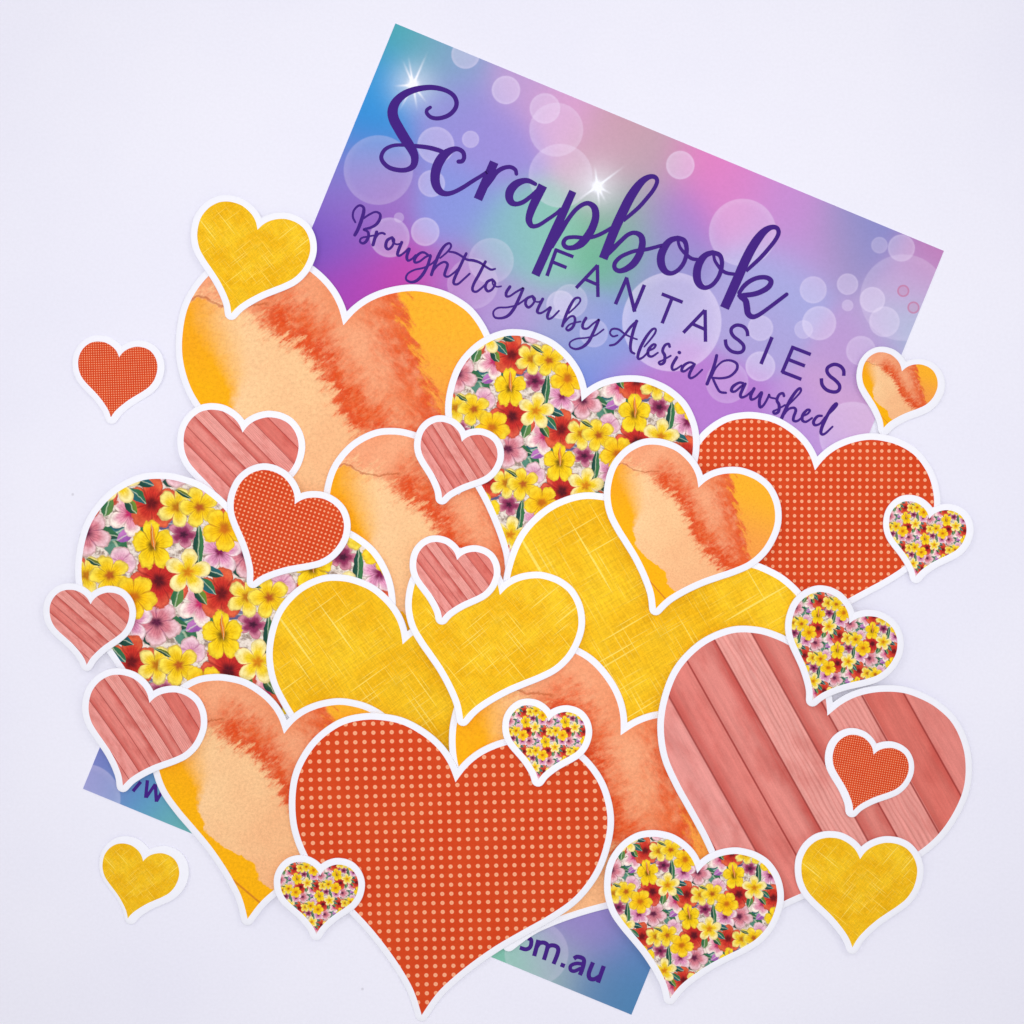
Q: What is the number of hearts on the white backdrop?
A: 30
